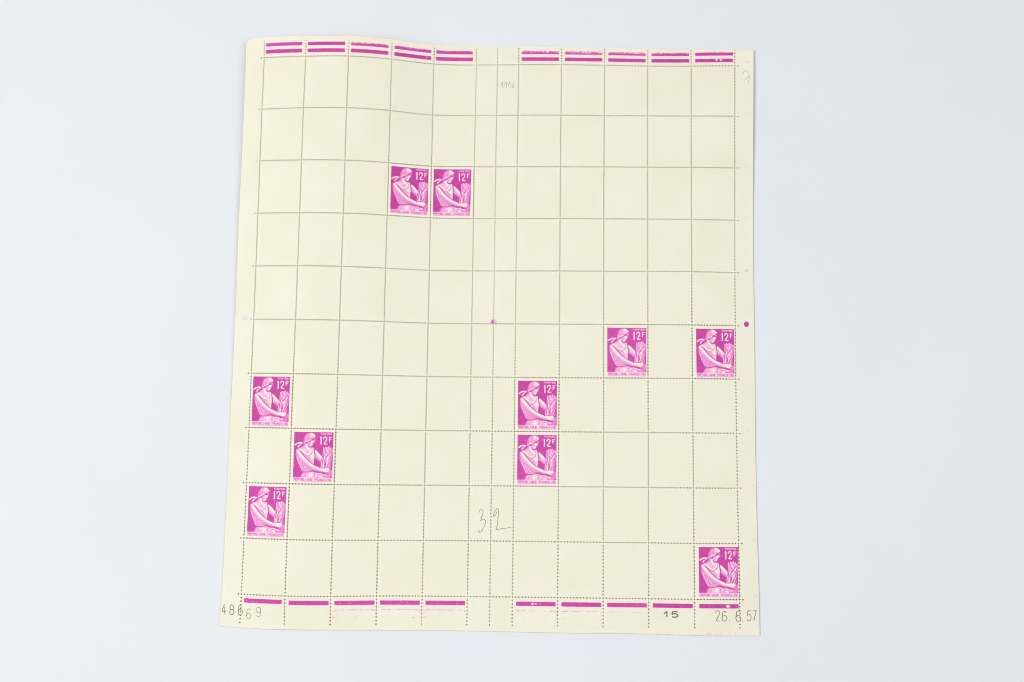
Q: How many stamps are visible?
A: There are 10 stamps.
